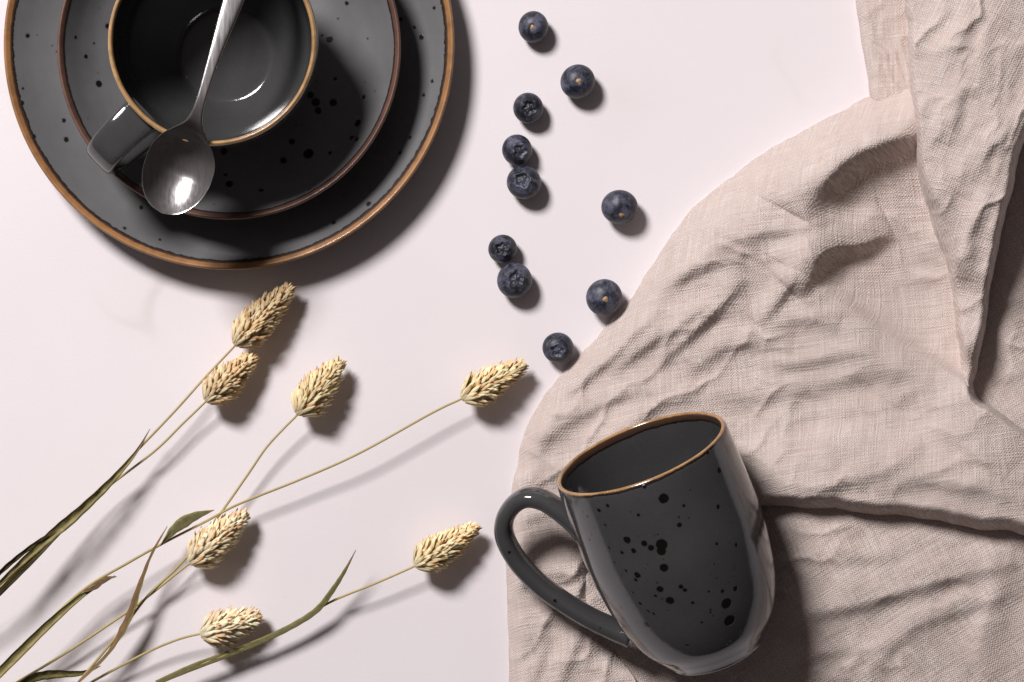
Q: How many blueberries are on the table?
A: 10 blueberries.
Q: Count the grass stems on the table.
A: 7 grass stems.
